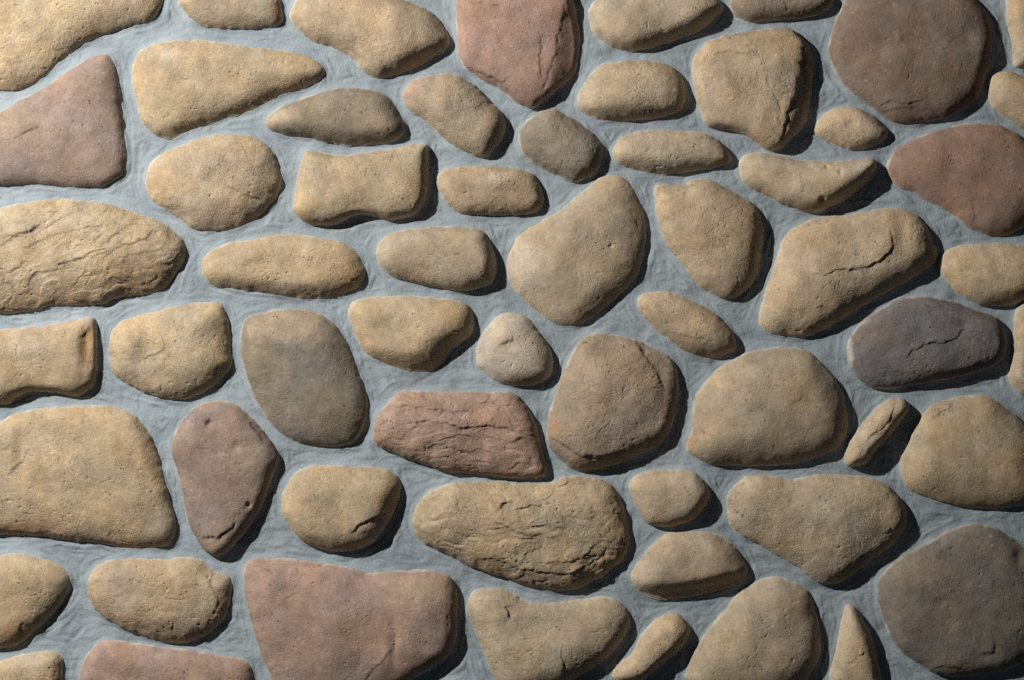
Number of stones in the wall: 60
